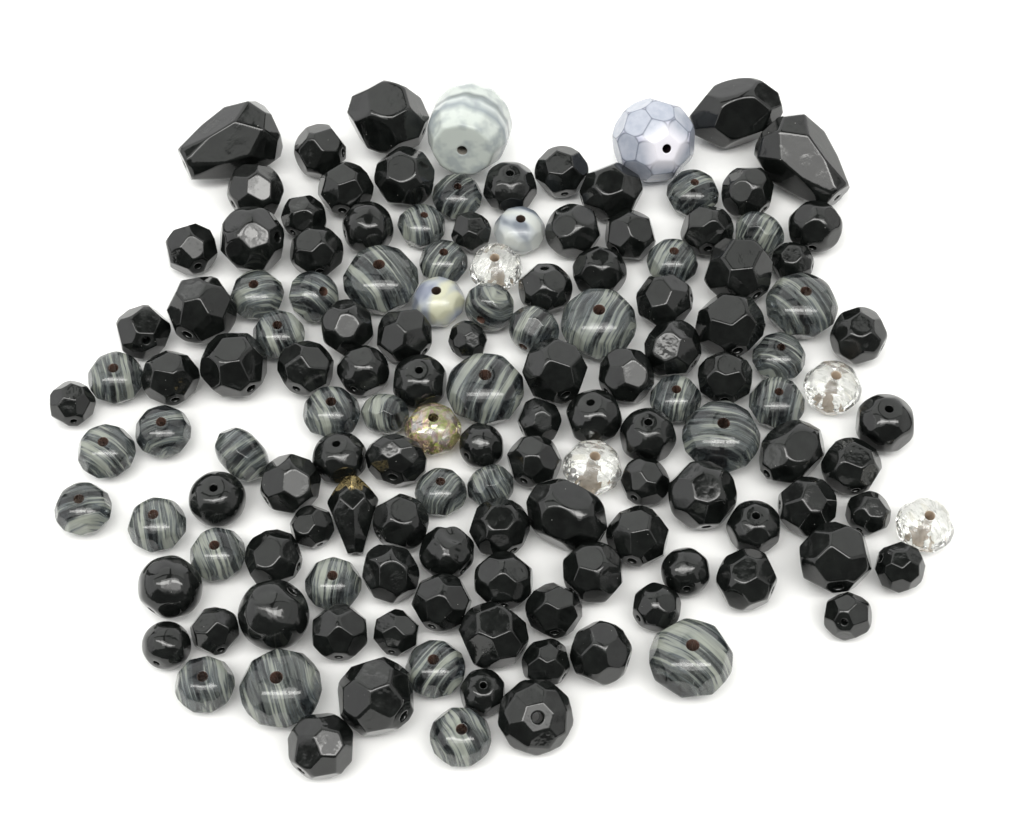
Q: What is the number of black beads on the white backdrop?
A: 93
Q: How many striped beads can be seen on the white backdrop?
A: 36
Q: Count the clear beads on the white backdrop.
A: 4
